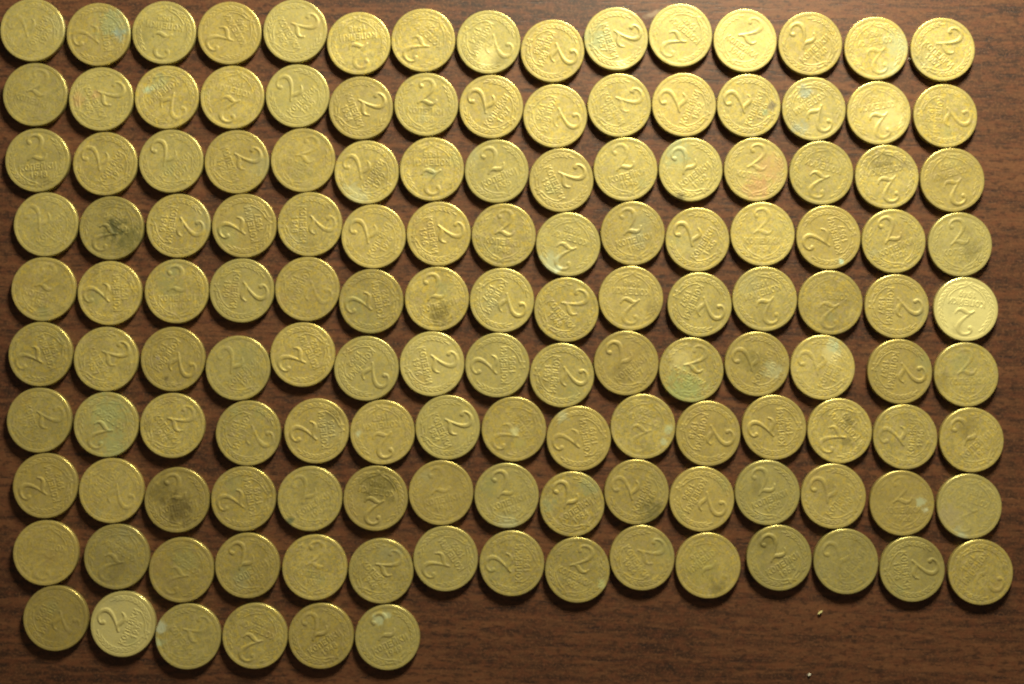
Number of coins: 141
